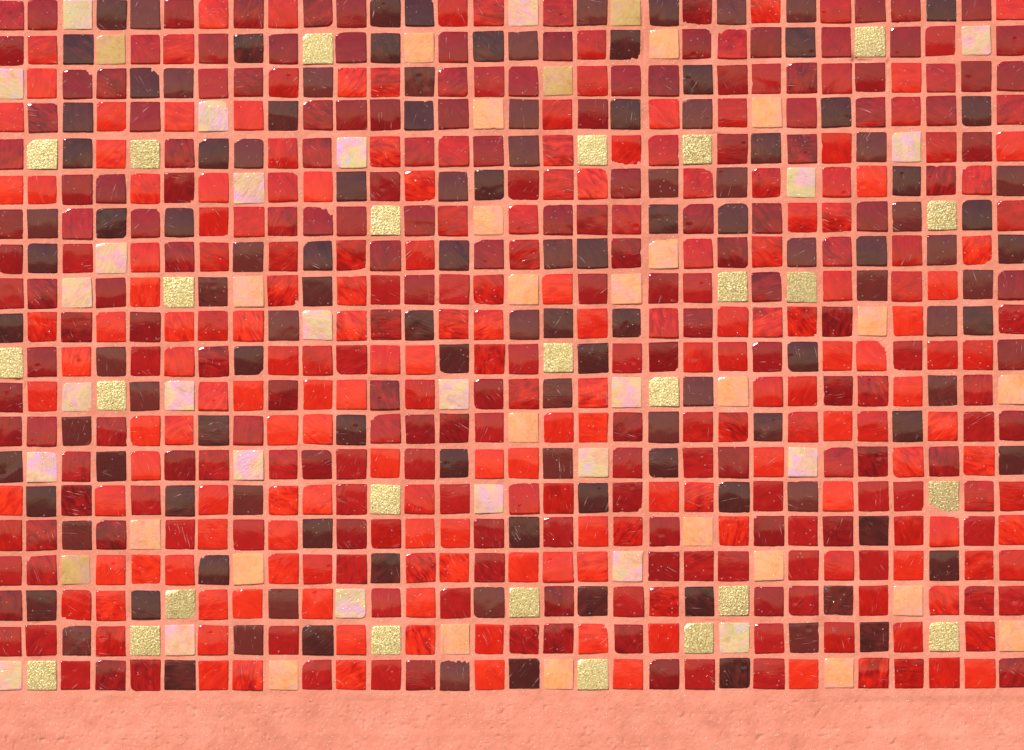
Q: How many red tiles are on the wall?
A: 200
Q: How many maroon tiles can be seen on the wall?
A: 200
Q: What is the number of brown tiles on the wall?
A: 121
